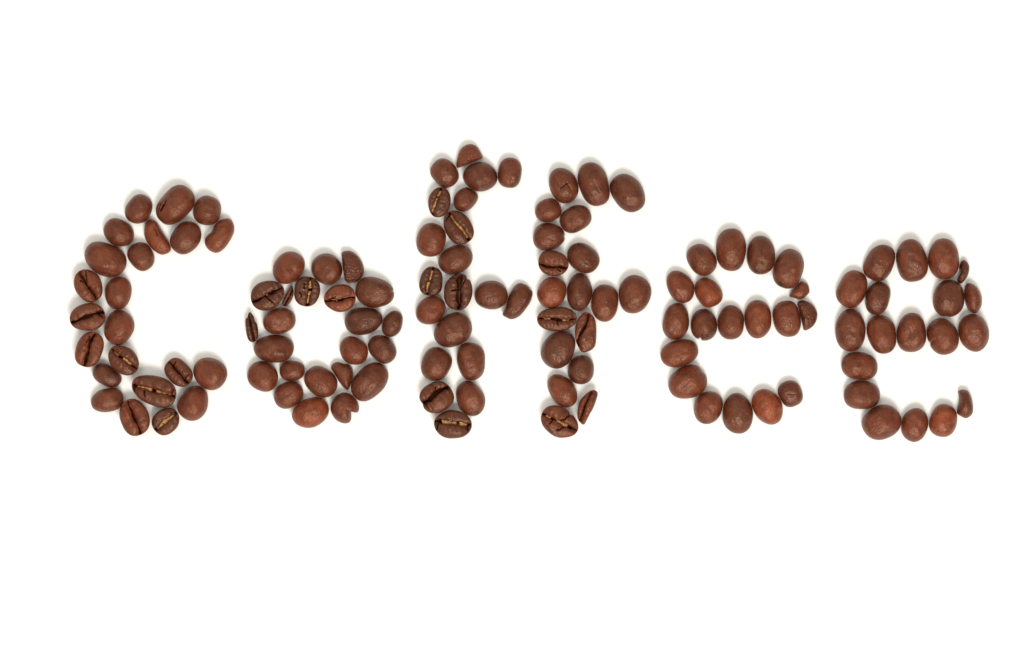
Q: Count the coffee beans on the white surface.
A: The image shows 123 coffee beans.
